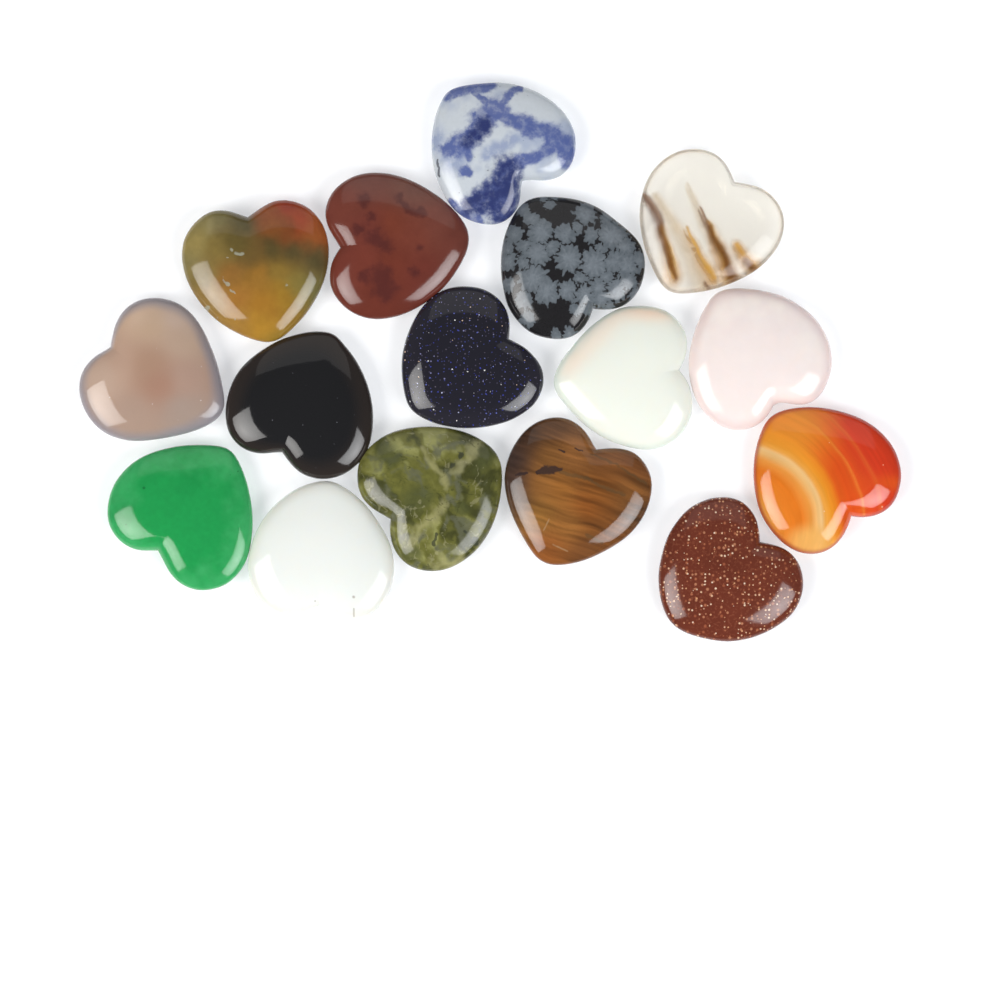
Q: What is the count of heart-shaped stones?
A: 16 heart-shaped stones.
